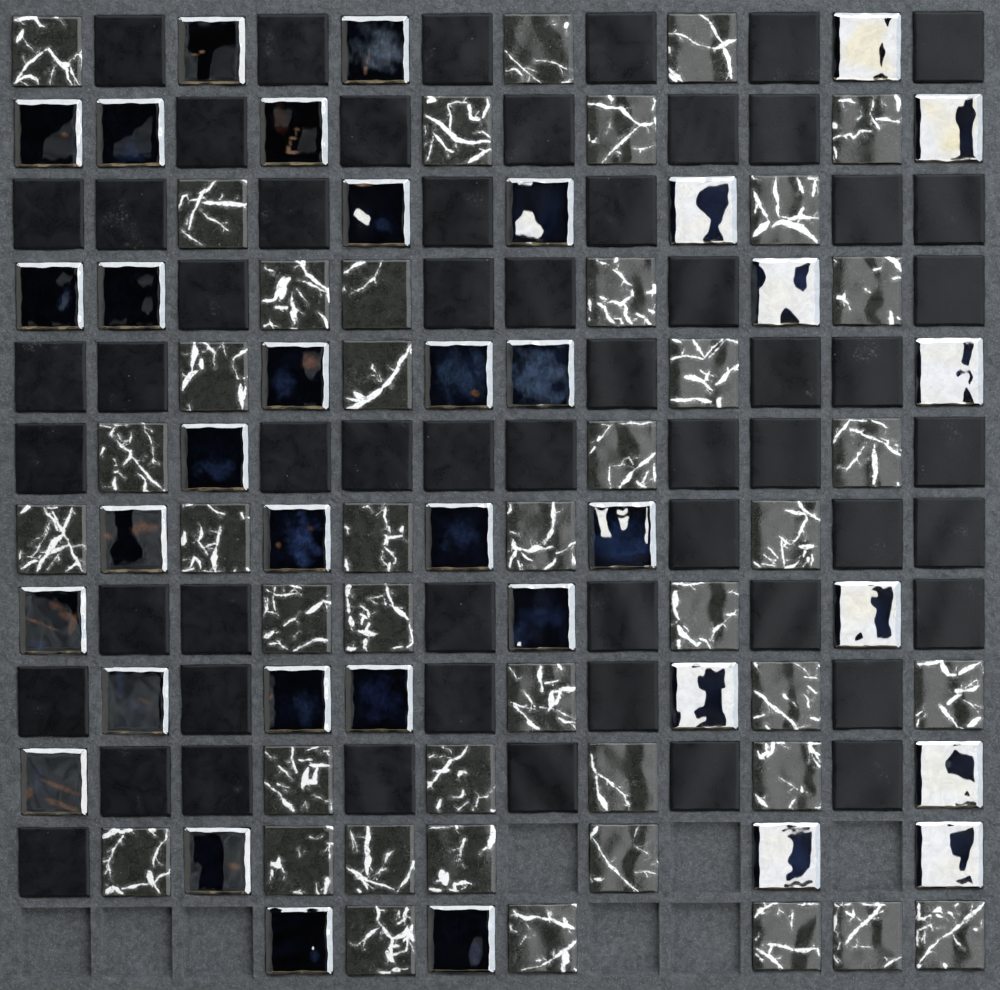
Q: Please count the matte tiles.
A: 57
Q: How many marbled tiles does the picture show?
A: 43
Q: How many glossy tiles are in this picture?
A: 36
